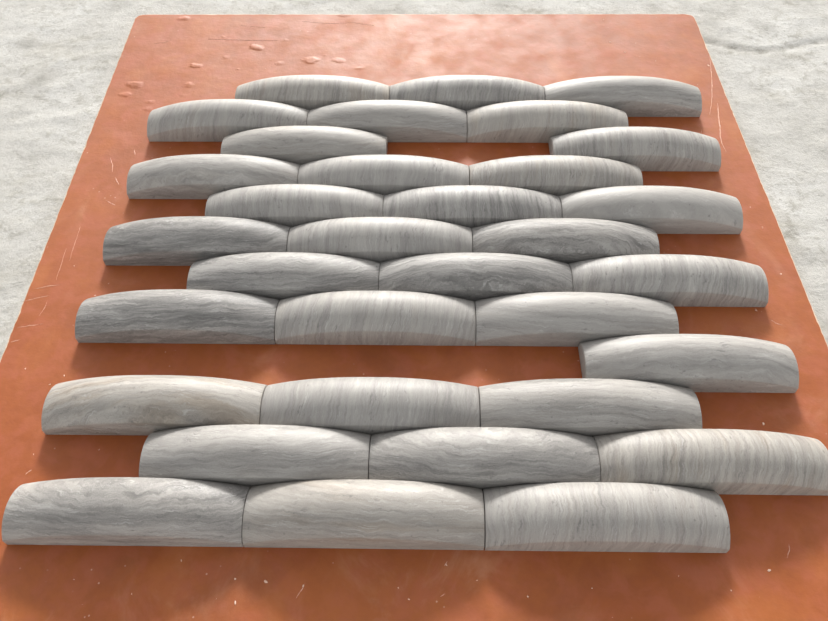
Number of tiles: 33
